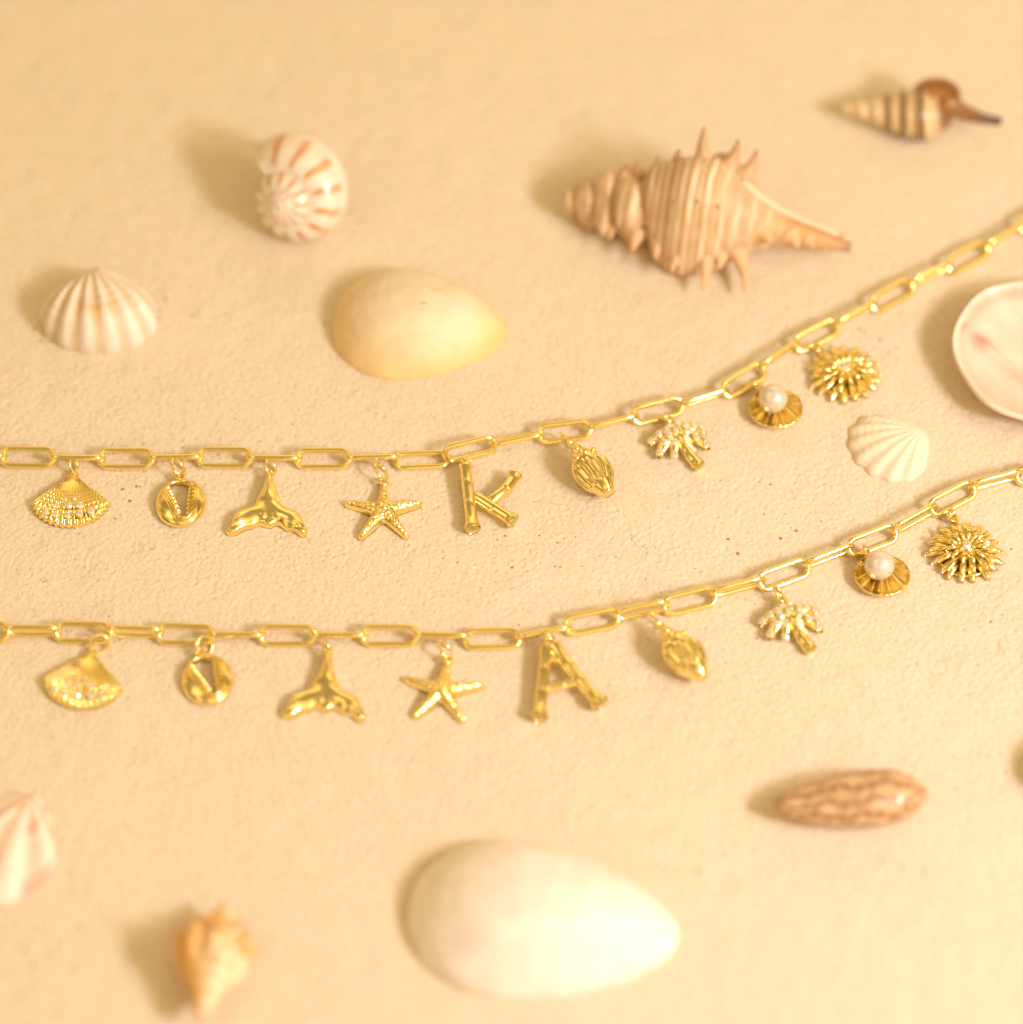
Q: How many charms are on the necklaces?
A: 18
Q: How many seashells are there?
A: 11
